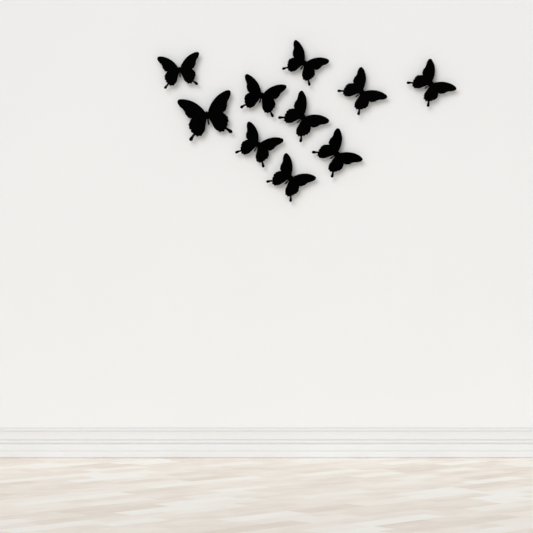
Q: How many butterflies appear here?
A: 10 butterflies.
